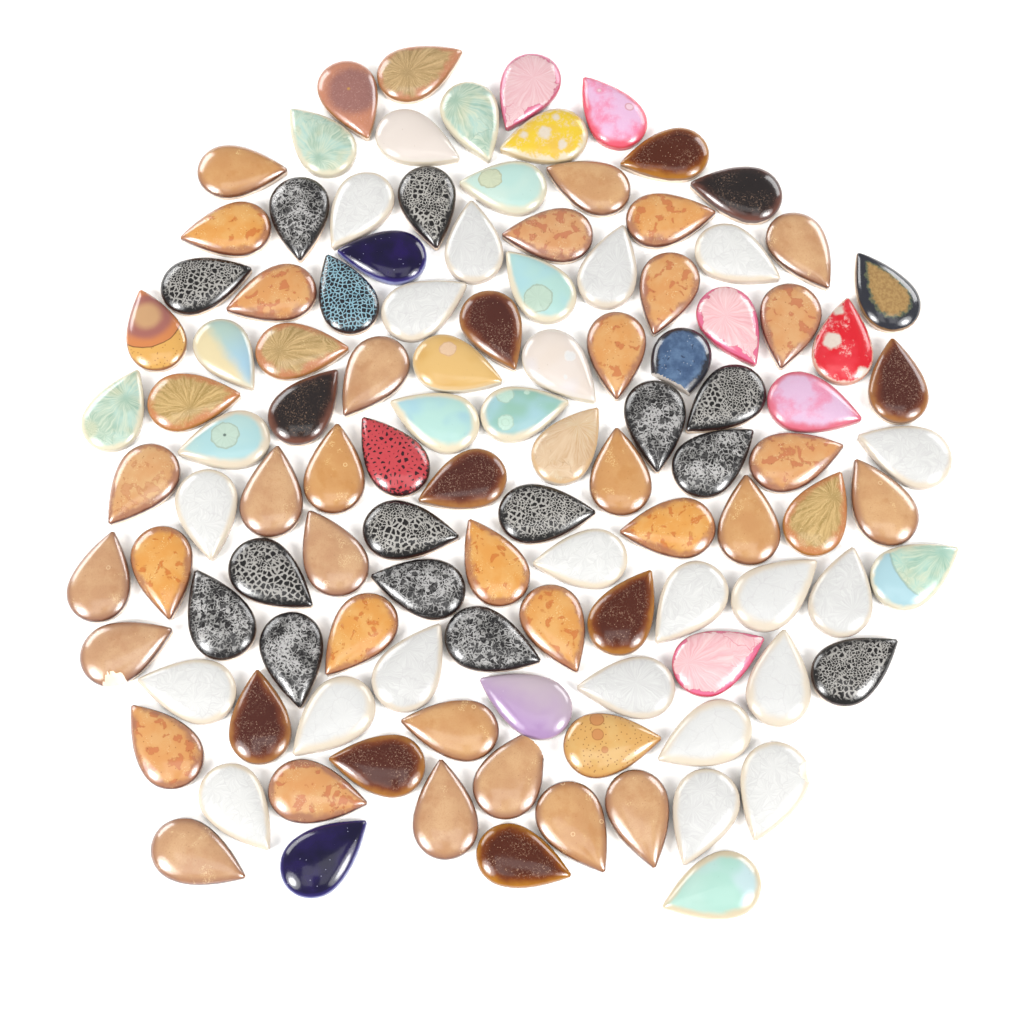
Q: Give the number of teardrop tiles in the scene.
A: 114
